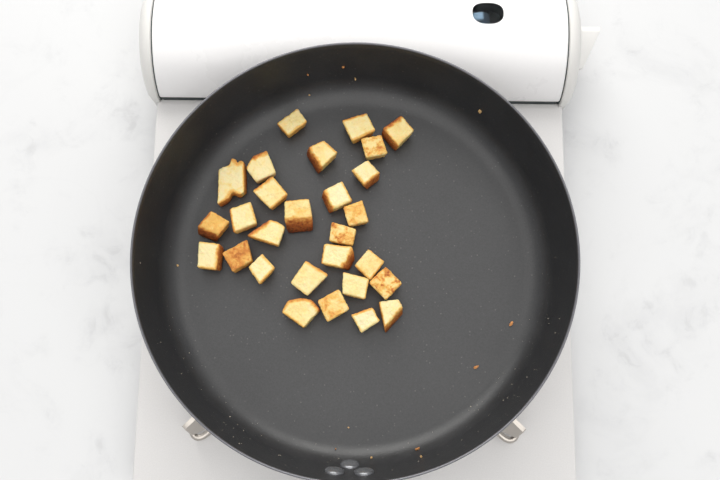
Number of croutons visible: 28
